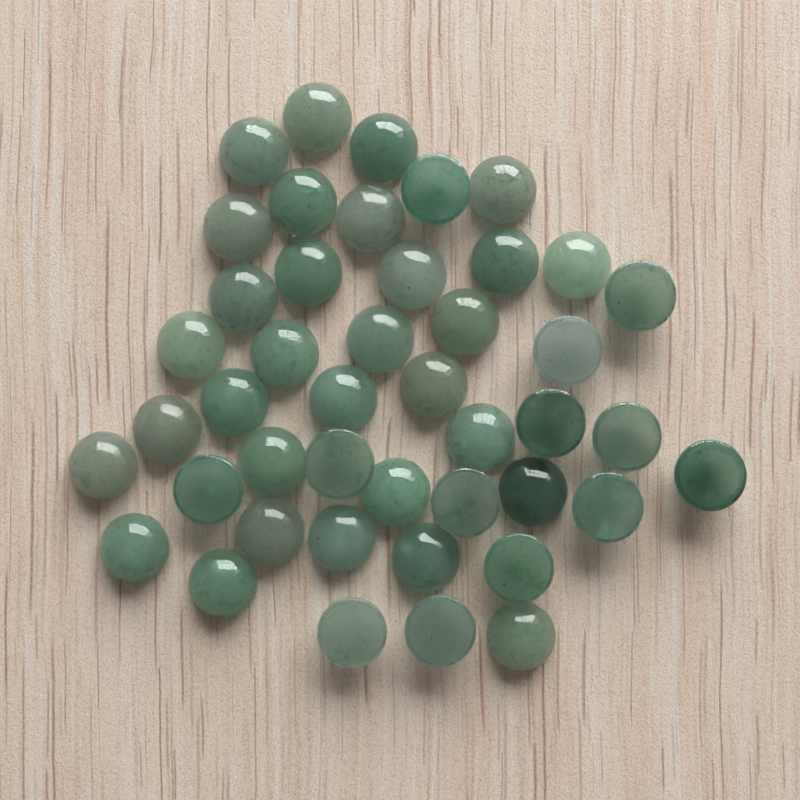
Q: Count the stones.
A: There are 44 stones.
